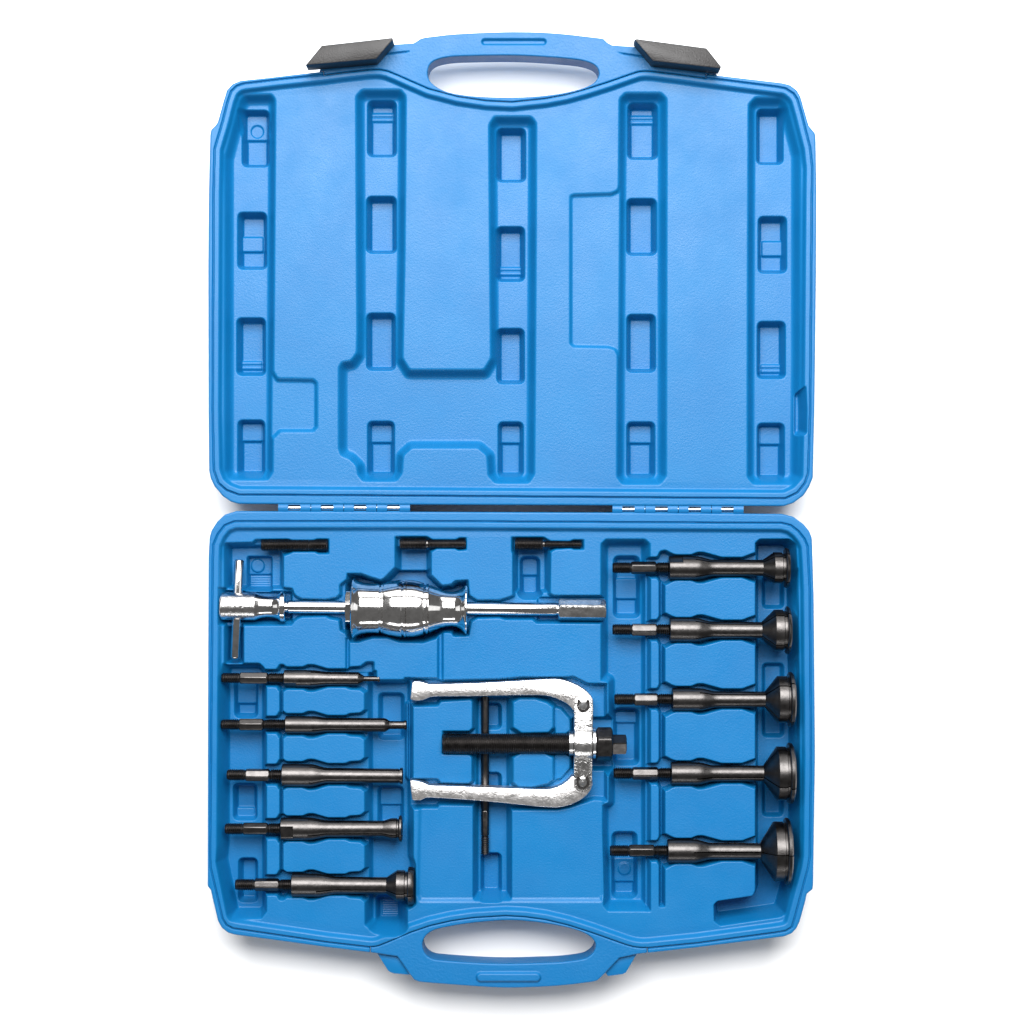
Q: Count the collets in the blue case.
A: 10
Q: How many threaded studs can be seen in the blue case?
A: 3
